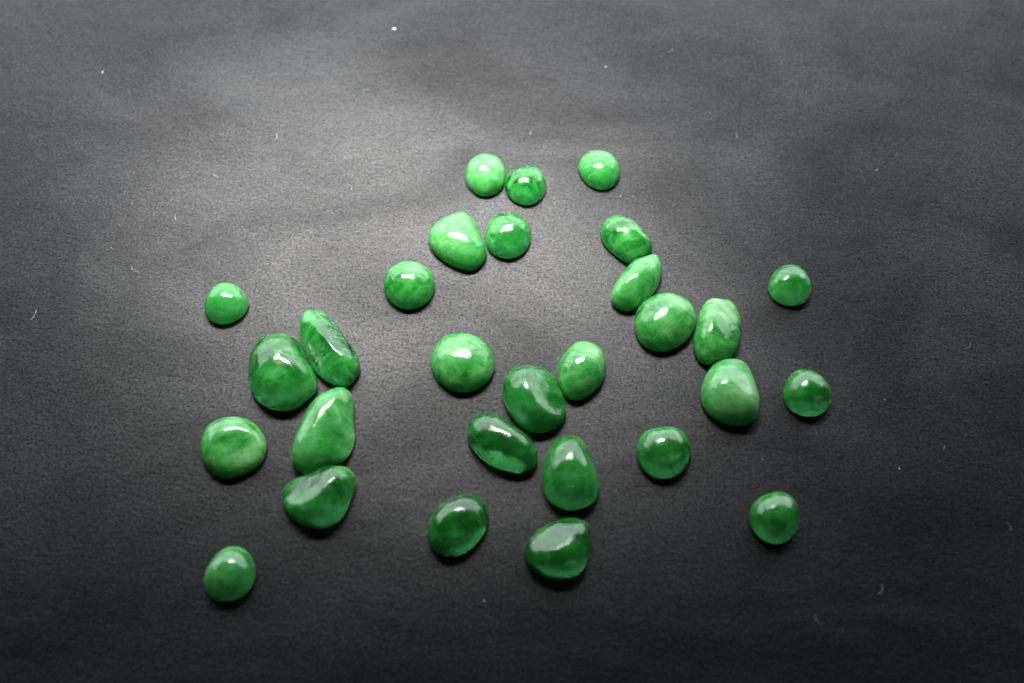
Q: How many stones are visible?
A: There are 29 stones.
